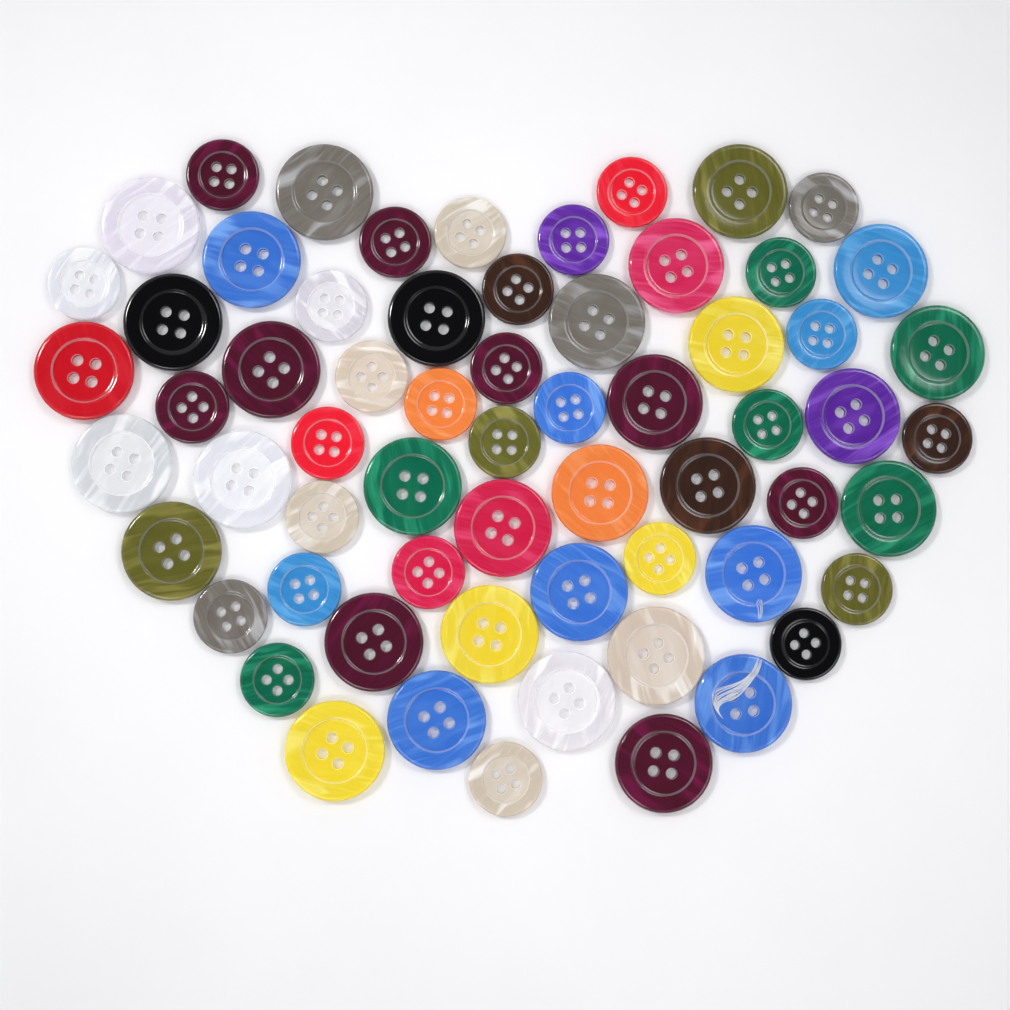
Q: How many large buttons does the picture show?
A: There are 33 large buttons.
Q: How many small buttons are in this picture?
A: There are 30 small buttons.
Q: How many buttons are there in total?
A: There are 63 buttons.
